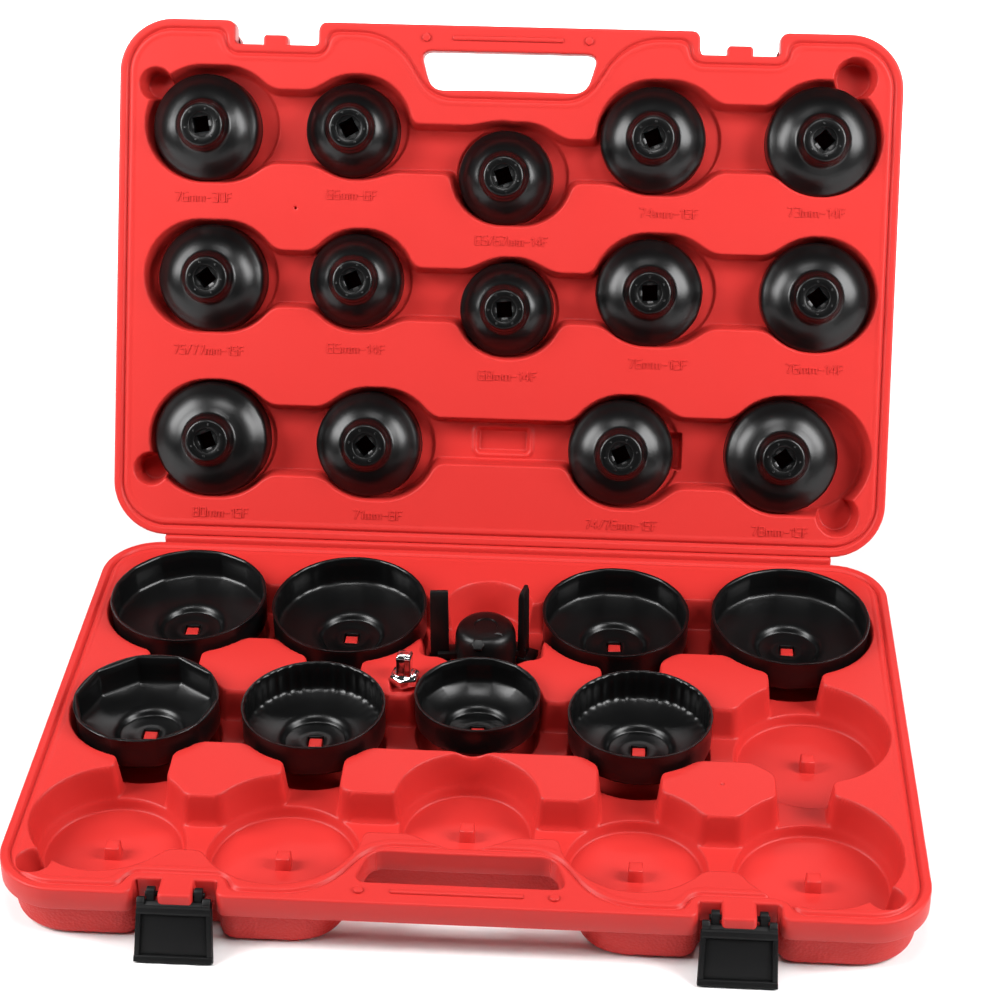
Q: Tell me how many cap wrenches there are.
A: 22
